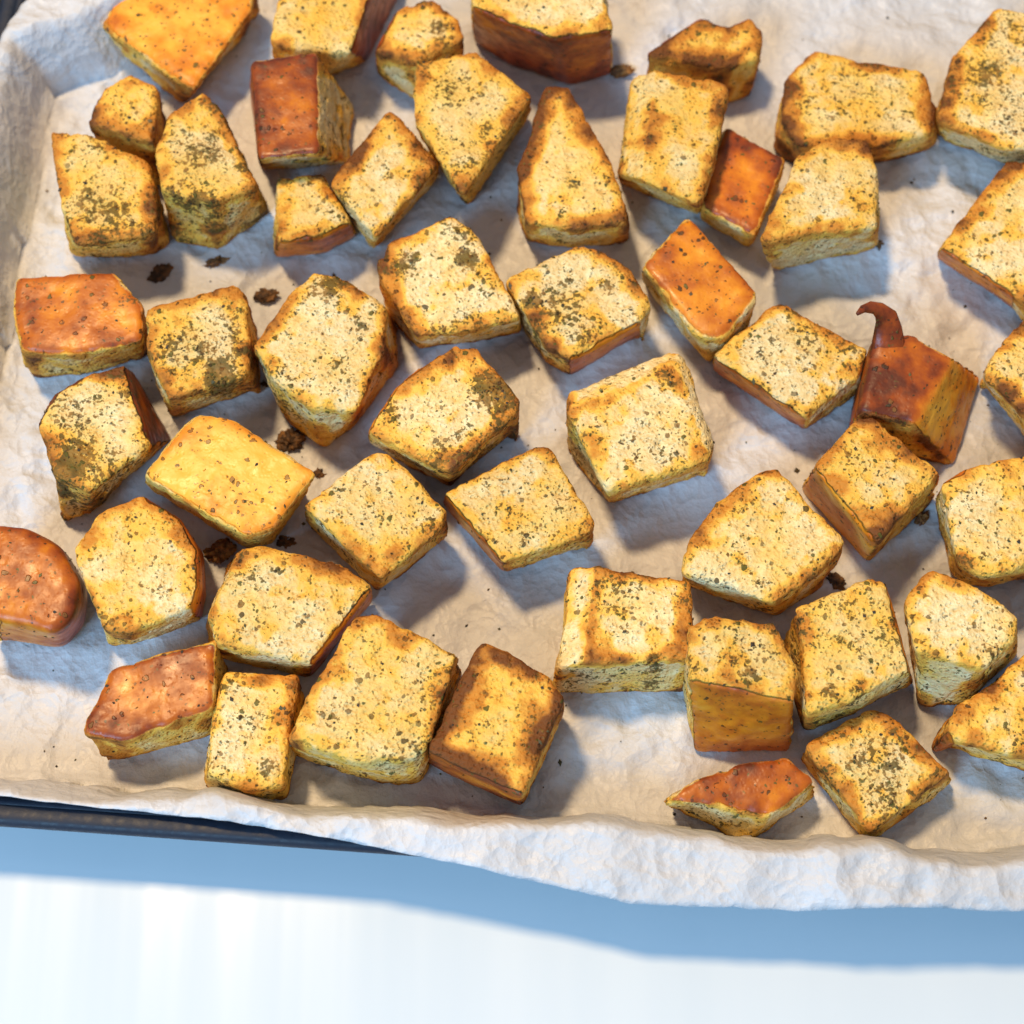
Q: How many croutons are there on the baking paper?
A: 51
